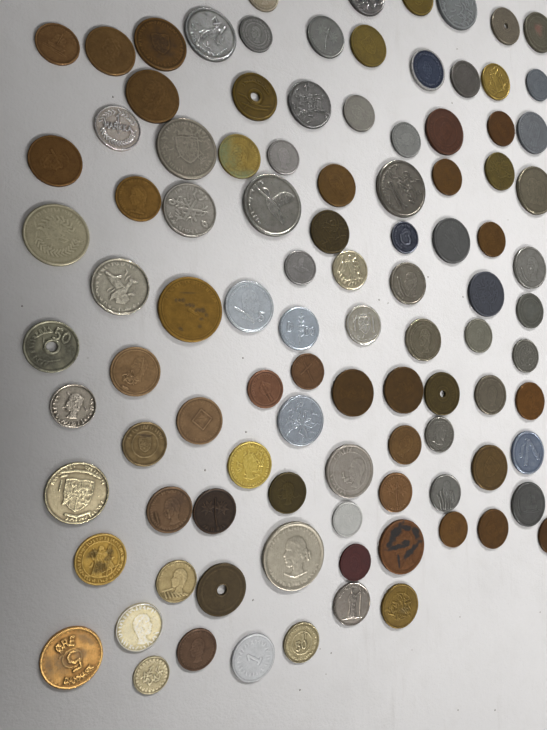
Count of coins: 101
